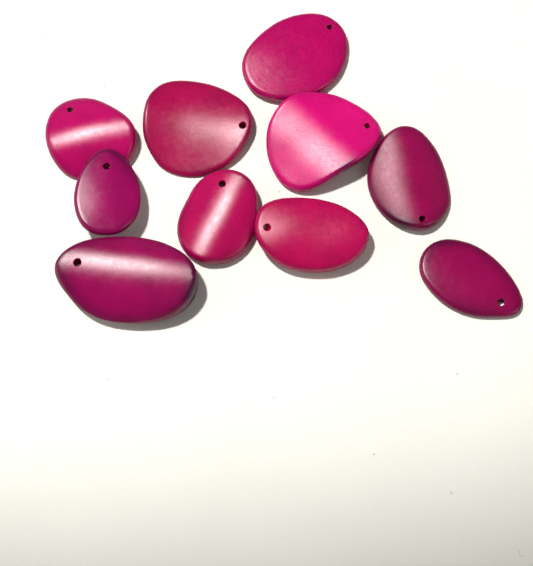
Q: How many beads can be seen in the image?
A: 10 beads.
